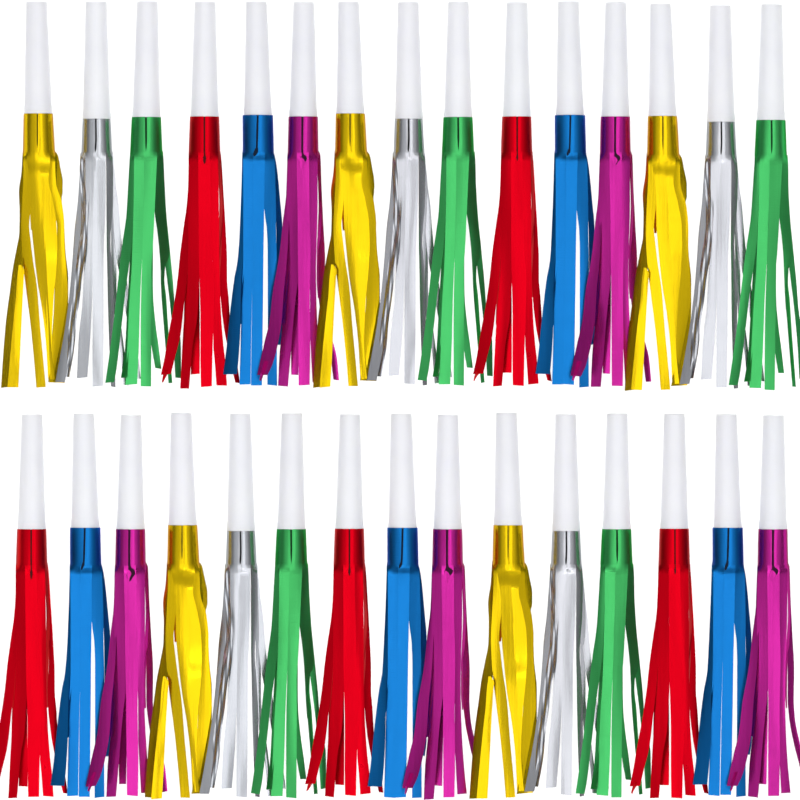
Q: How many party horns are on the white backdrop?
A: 30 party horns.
